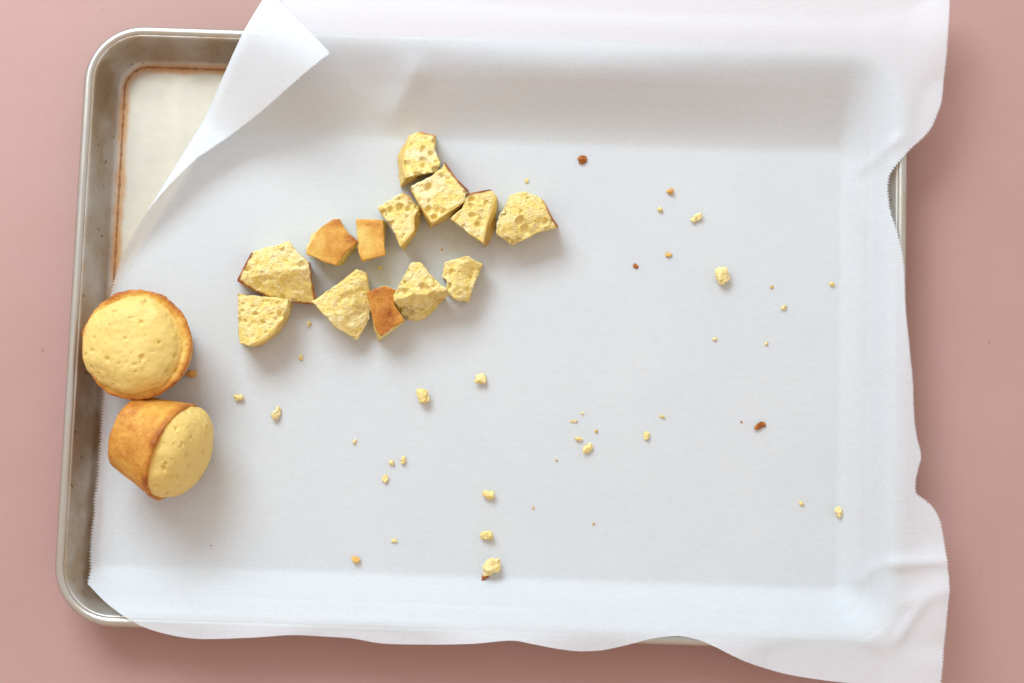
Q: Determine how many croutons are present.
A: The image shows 13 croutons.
